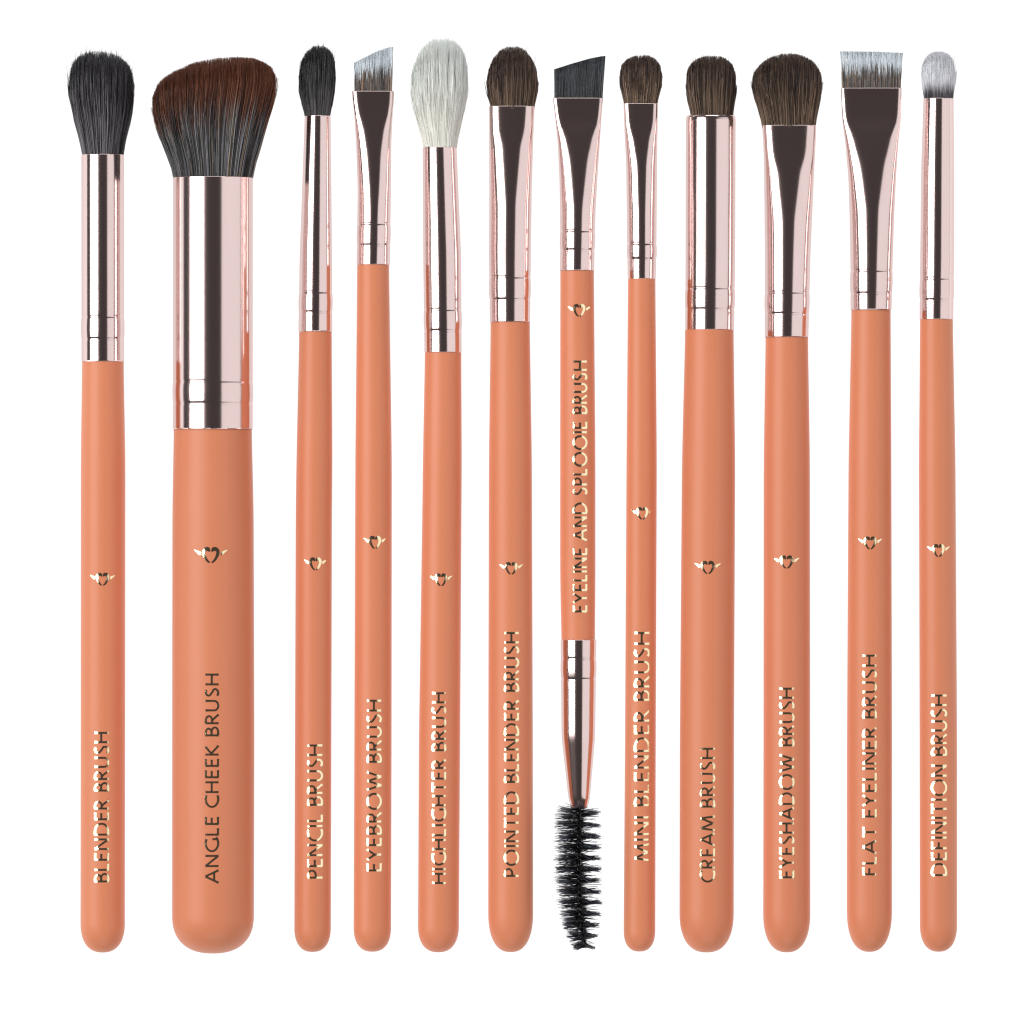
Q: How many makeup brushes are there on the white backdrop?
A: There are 12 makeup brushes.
